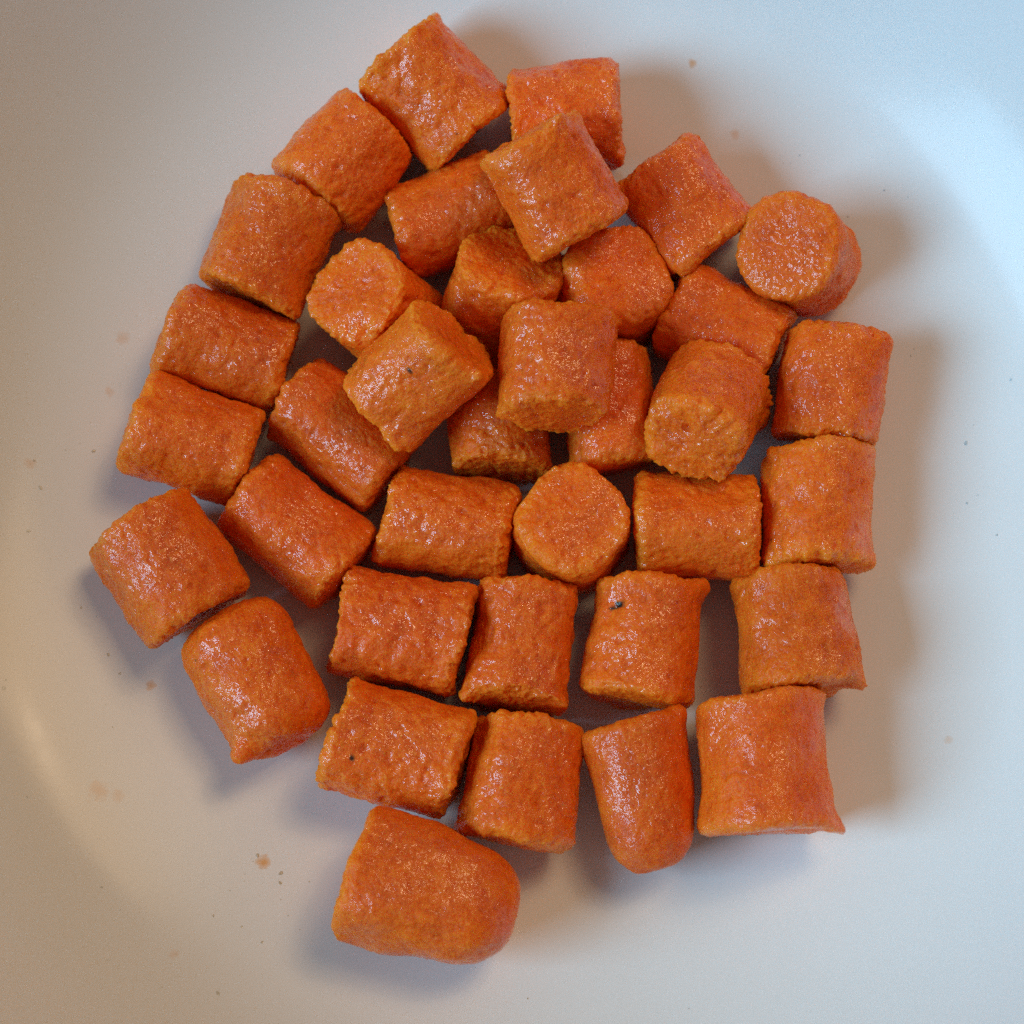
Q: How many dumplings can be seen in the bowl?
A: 37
